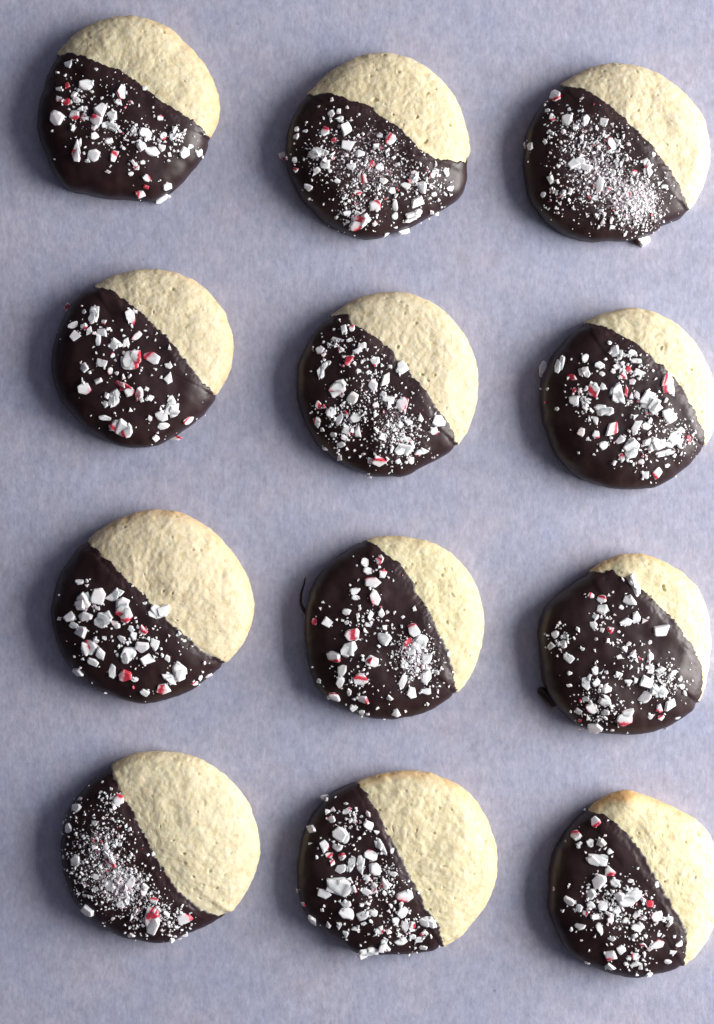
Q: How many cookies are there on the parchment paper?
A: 12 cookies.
